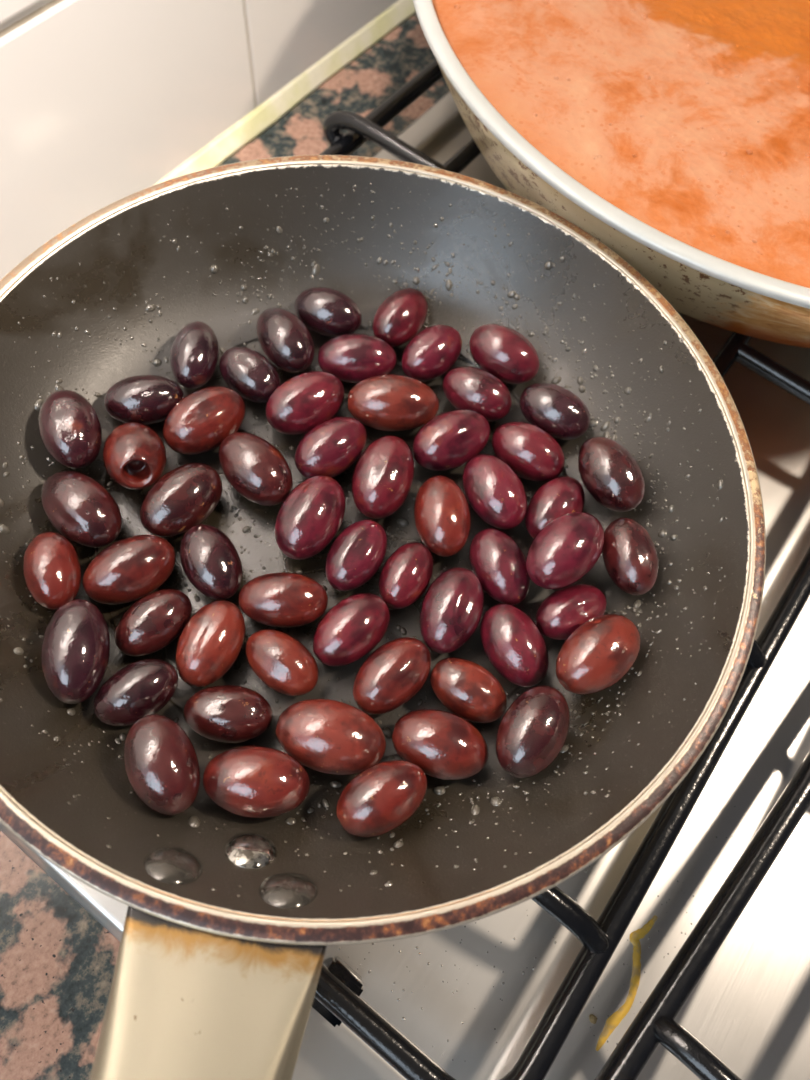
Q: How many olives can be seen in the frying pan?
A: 56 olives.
